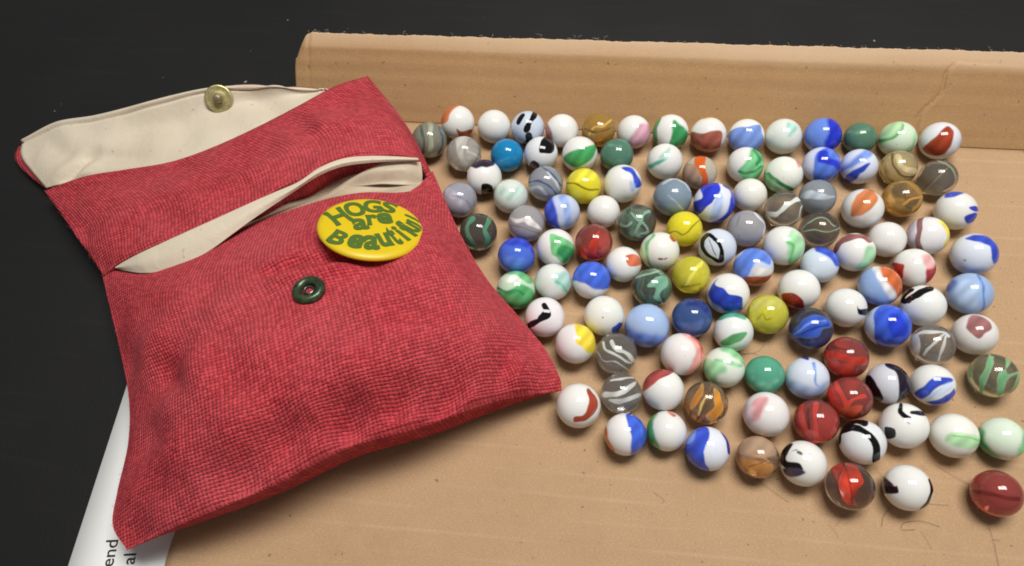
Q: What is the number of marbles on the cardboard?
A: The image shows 114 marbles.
